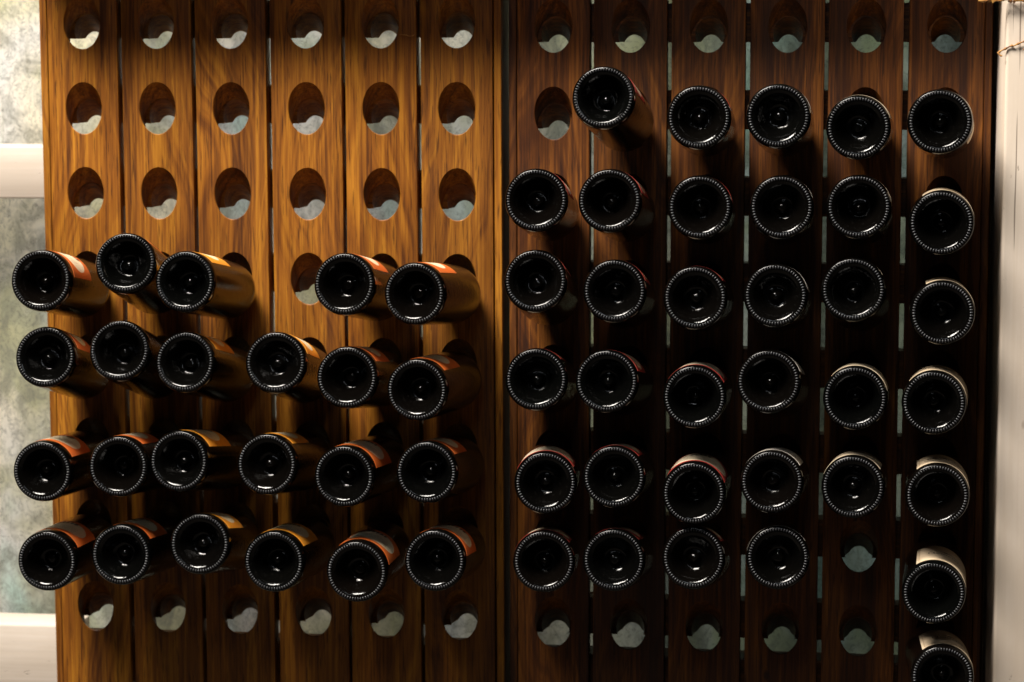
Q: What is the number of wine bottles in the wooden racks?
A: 58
